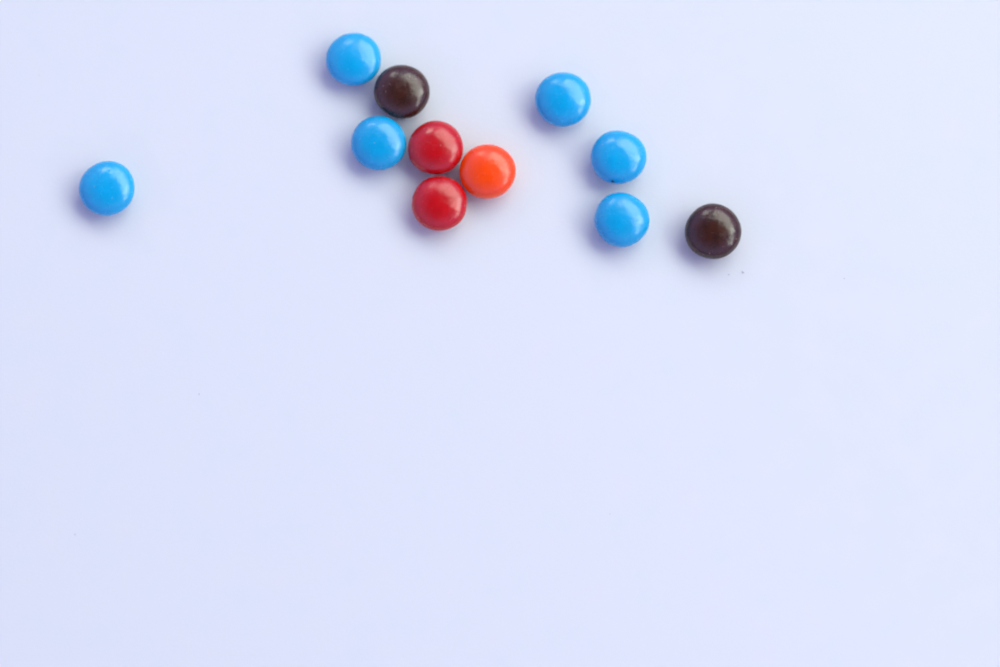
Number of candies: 11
